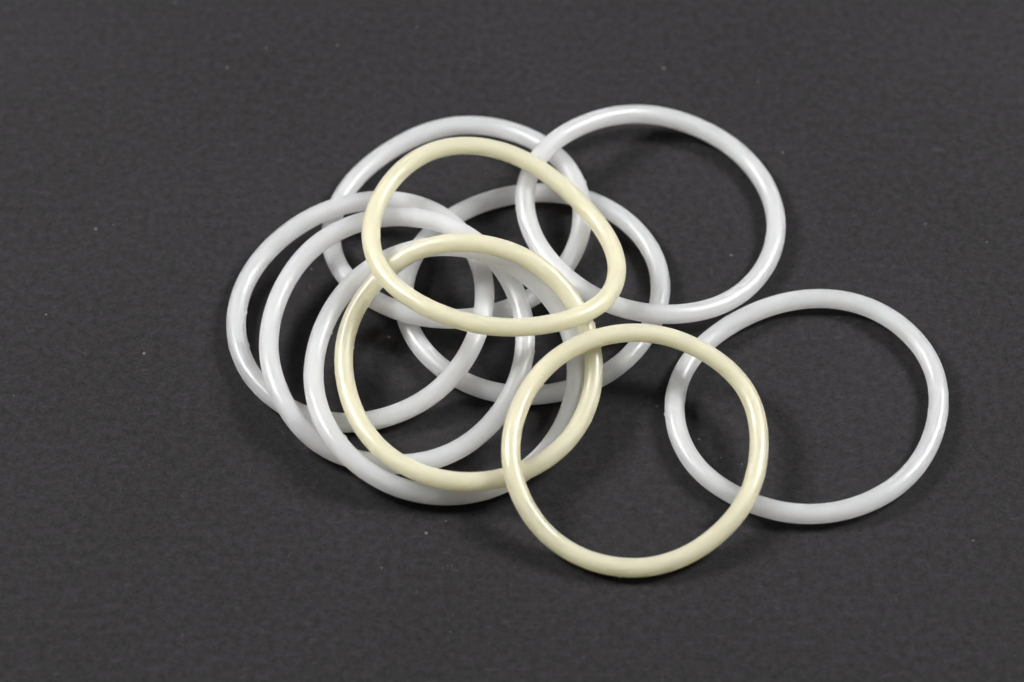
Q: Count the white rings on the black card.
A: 7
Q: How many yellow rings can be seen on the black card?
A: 3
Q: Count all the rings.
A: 10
